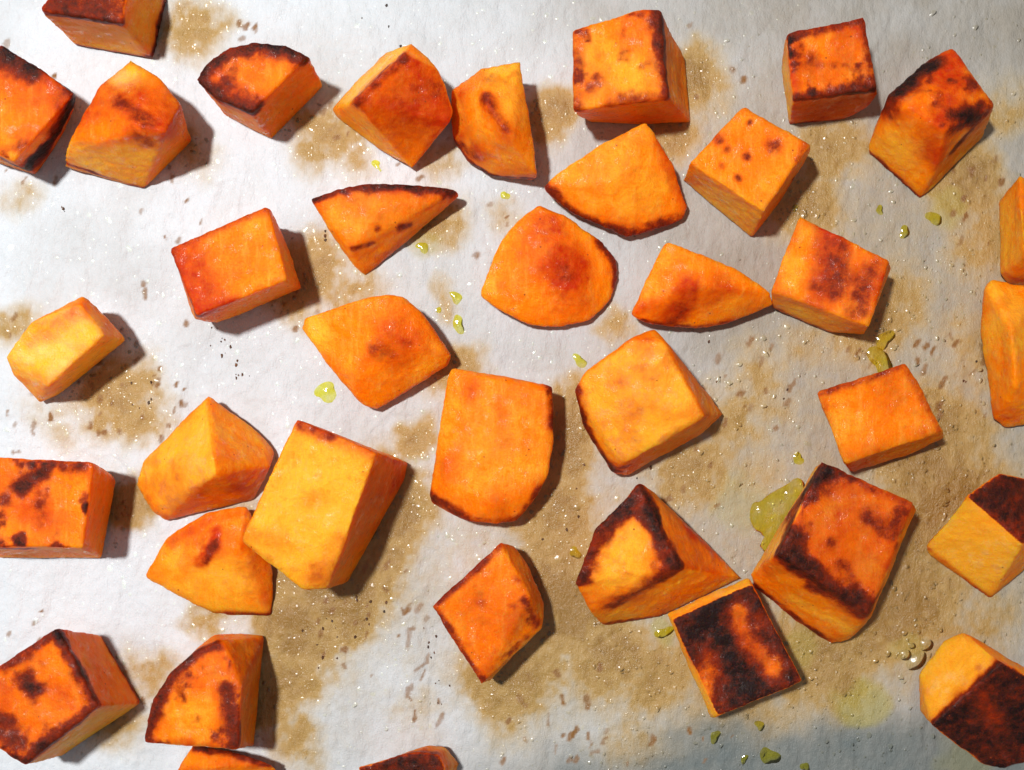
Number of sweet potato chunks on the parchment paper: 37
